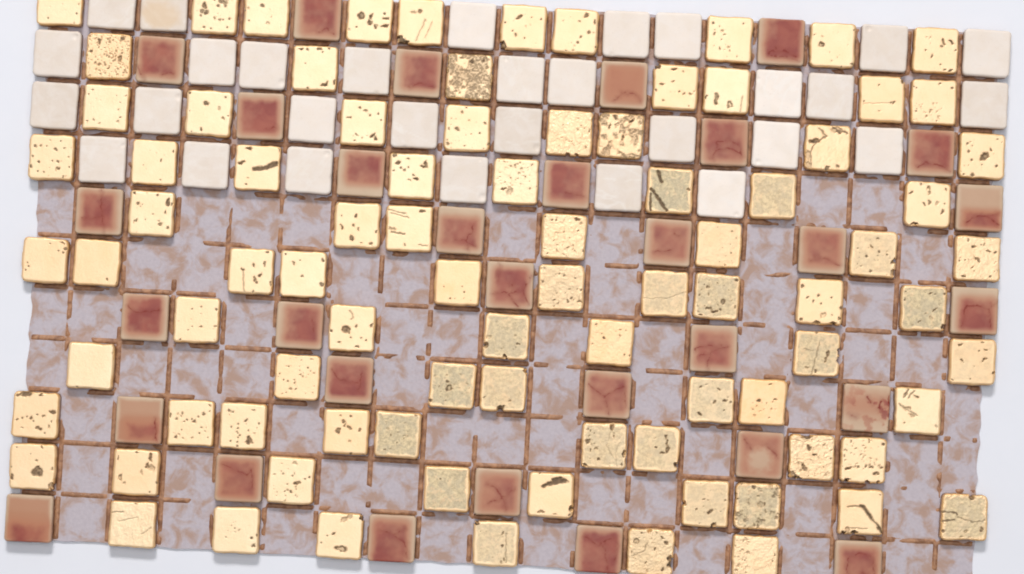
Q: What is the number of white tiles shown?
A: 30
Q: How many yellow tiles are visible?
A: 87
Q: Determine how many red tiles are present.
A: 31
